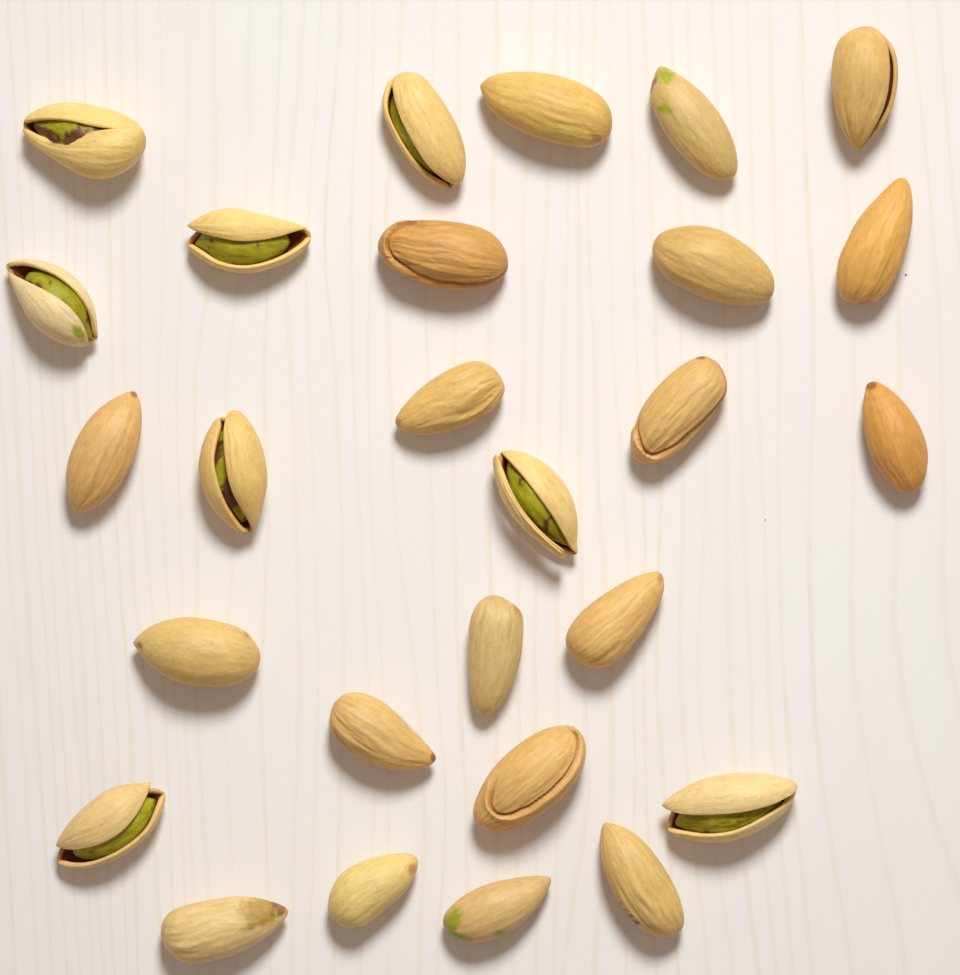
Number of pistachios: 27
